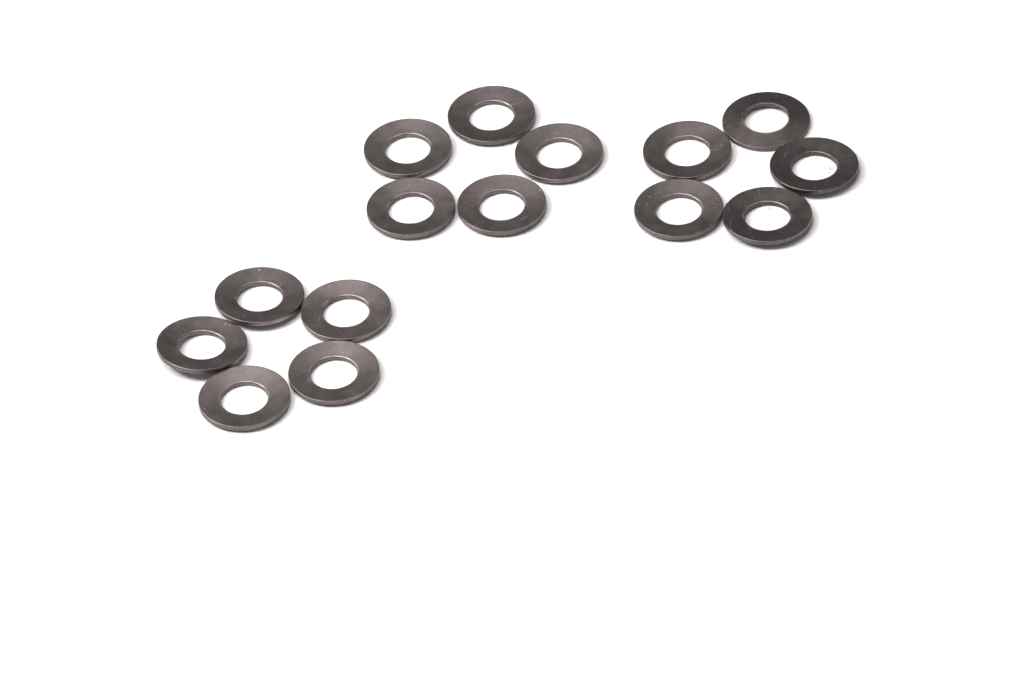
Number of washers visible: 15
